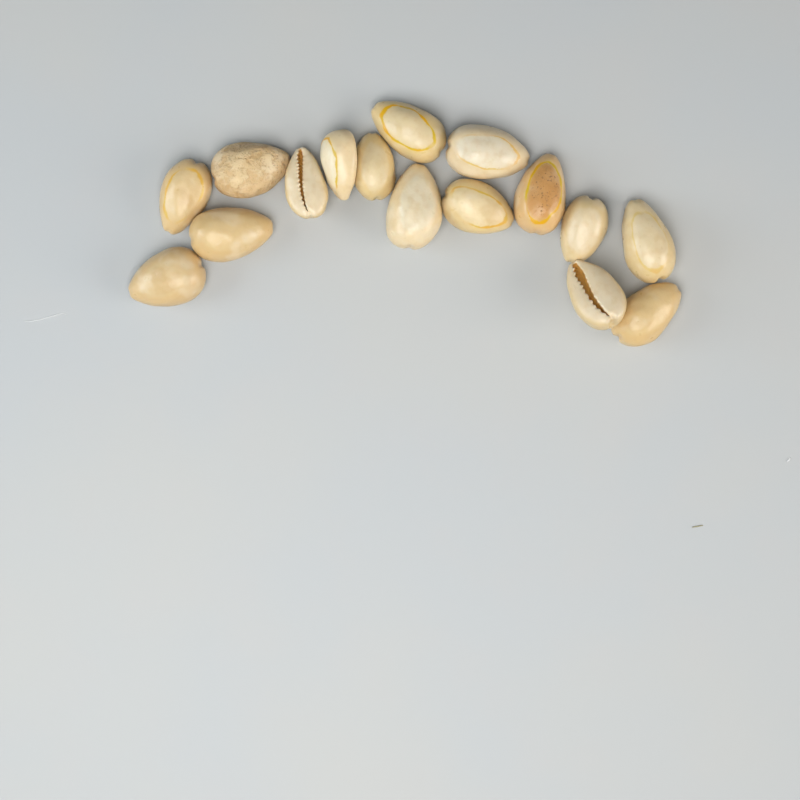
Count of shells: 16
